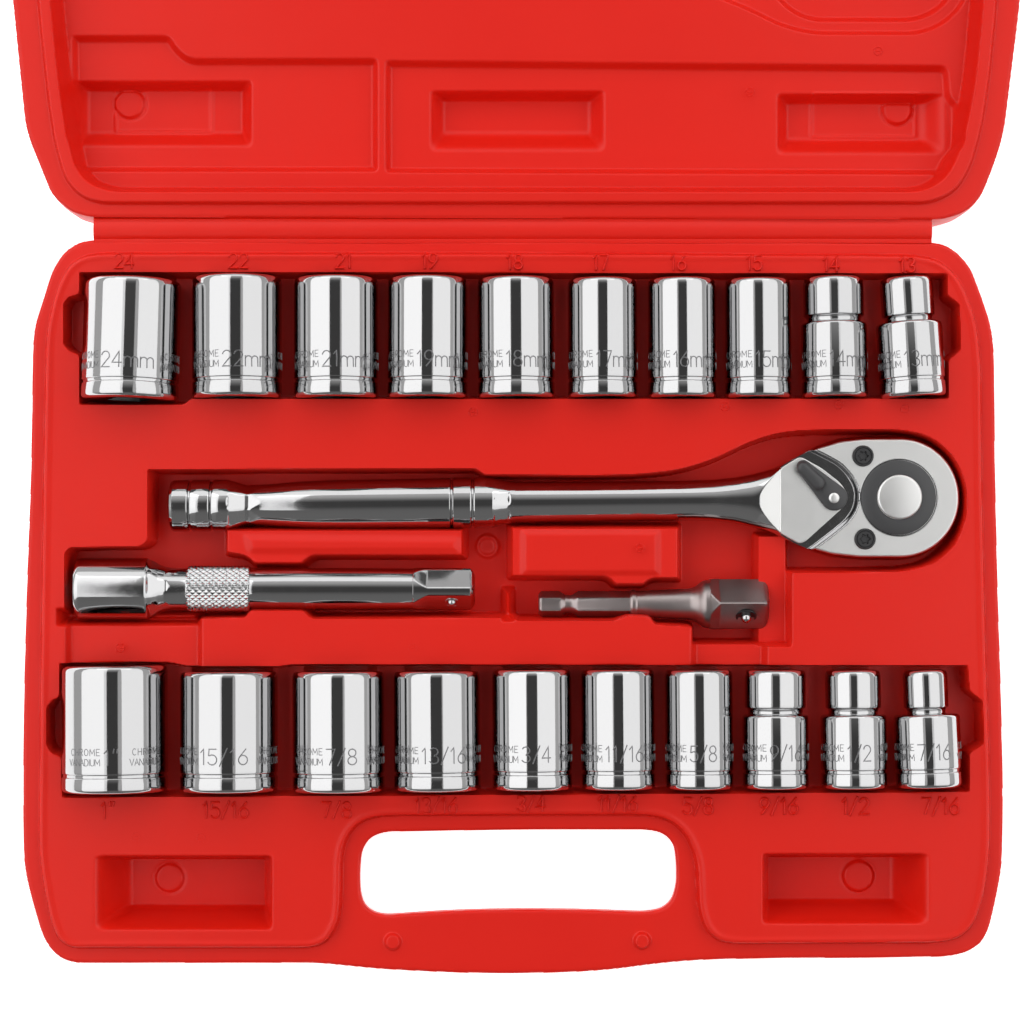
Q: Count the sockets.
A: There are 20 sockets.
